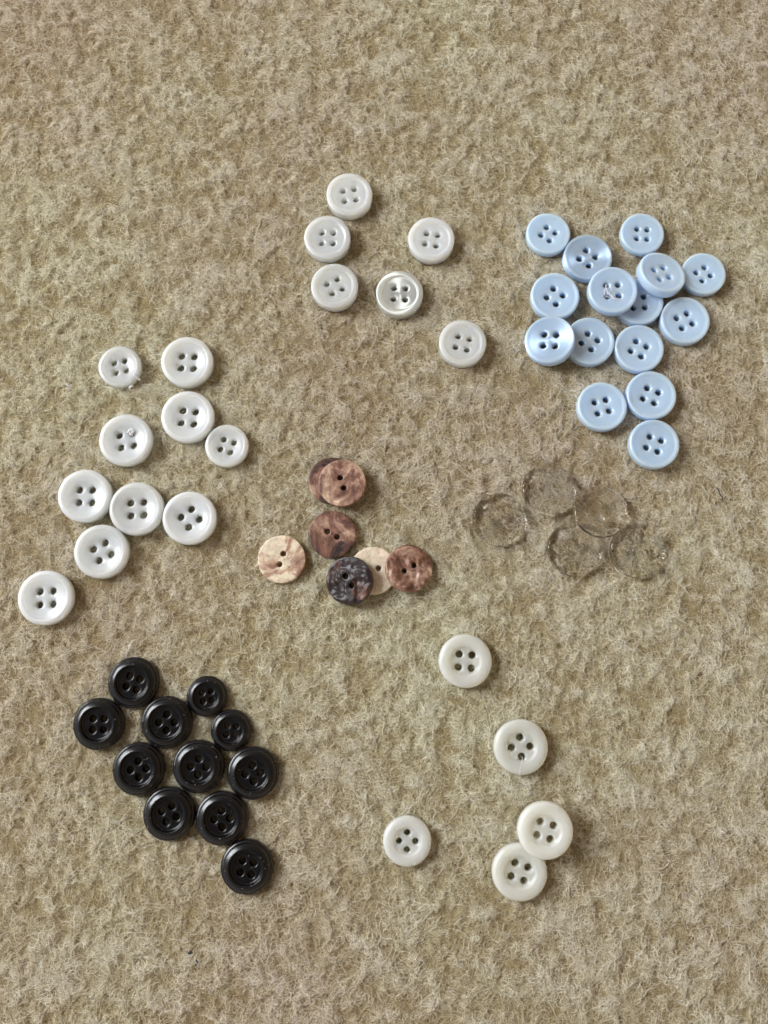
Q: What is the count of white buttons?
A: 21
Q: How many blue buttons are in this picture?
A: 15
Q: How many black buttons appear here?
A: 11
